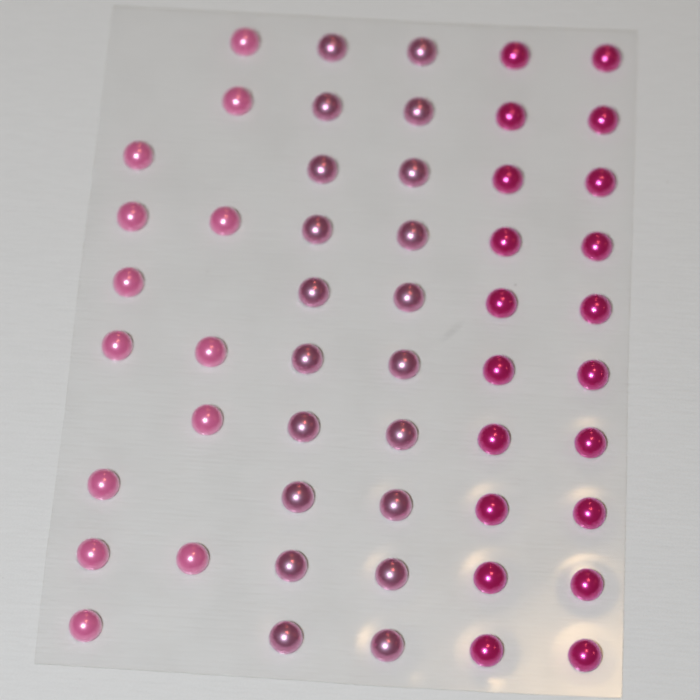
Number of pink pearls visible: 13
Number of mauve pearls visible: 20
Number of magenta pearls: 20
